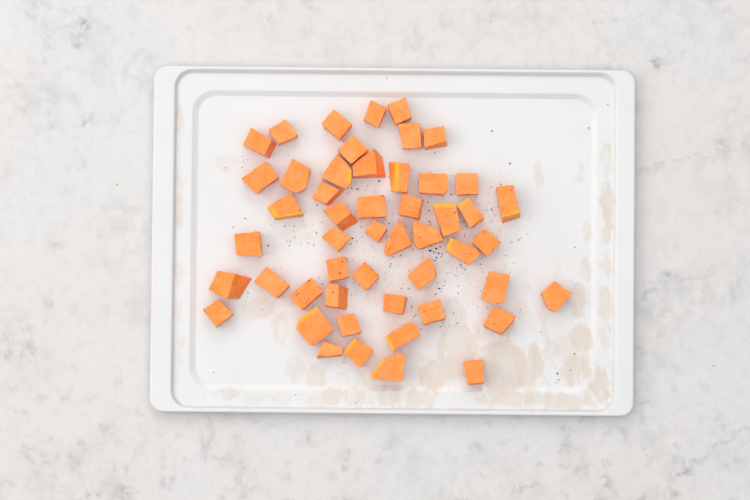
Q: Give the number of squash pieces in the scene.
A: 50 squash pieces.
